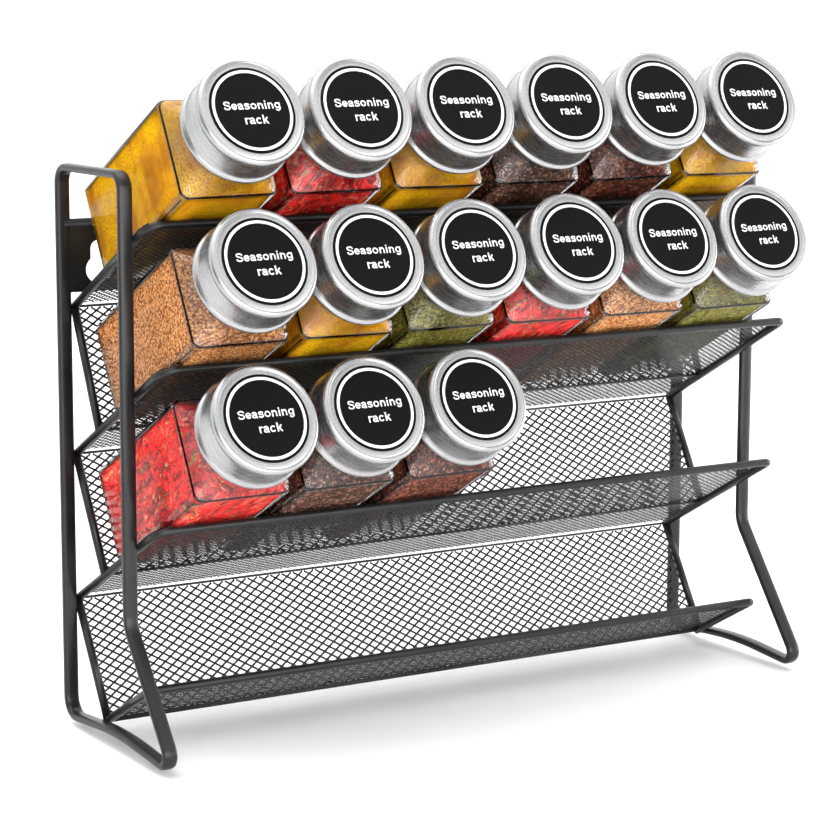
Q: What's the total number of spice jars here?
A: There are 15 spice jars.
